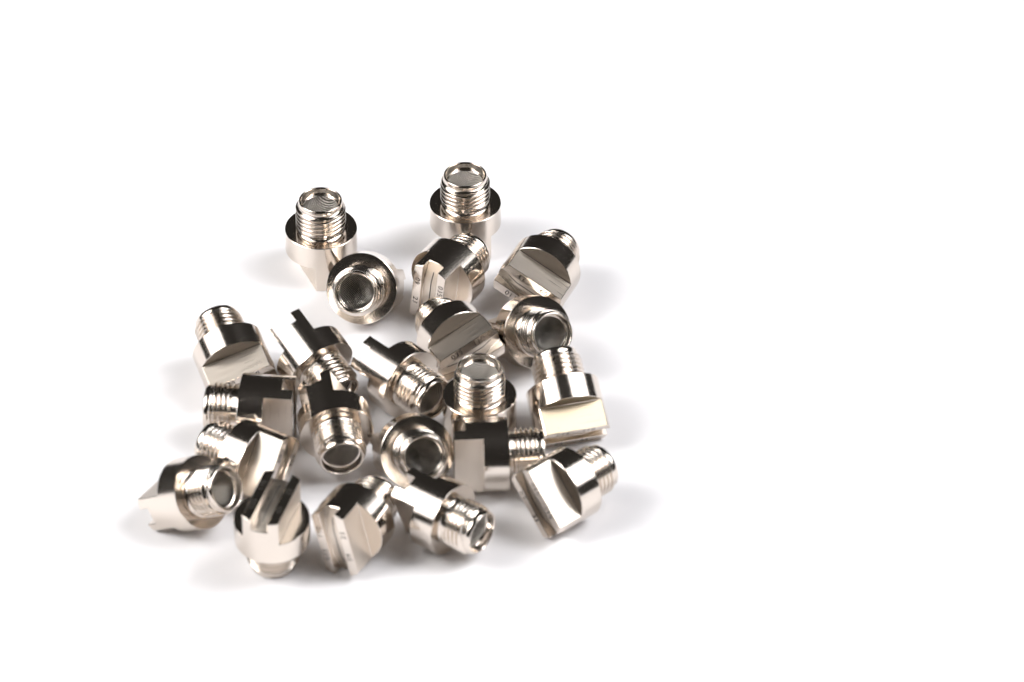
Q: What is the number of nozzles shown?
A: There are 22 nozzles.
